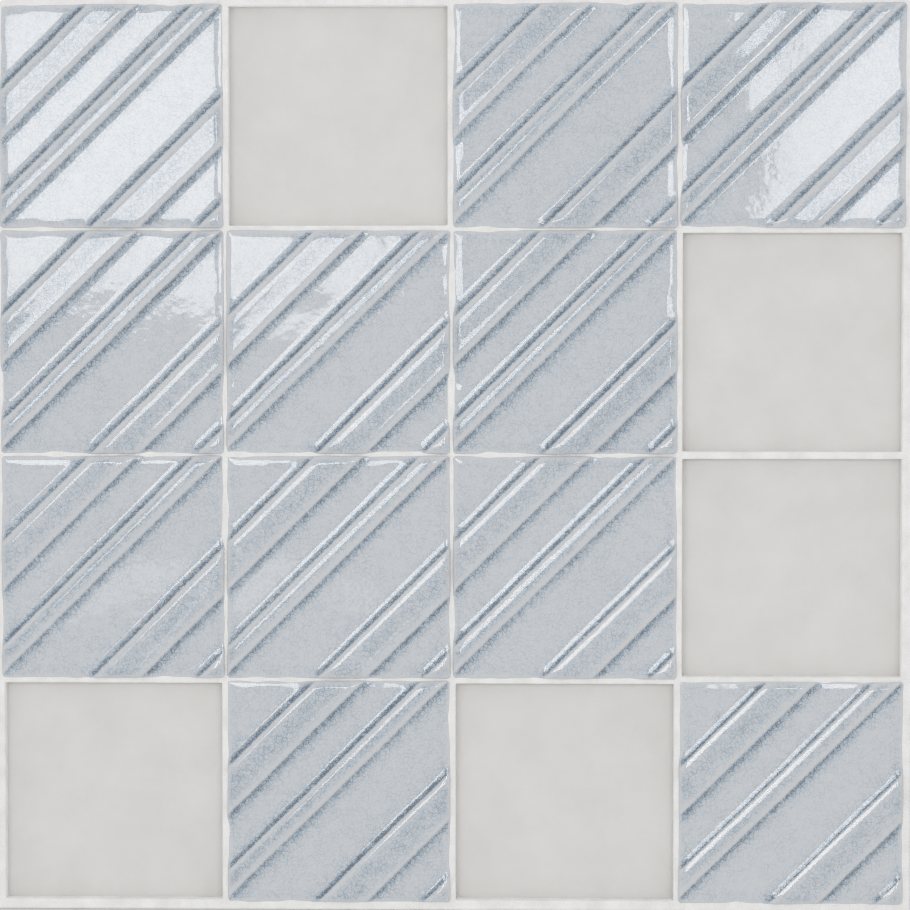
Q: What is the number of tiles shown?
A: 11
